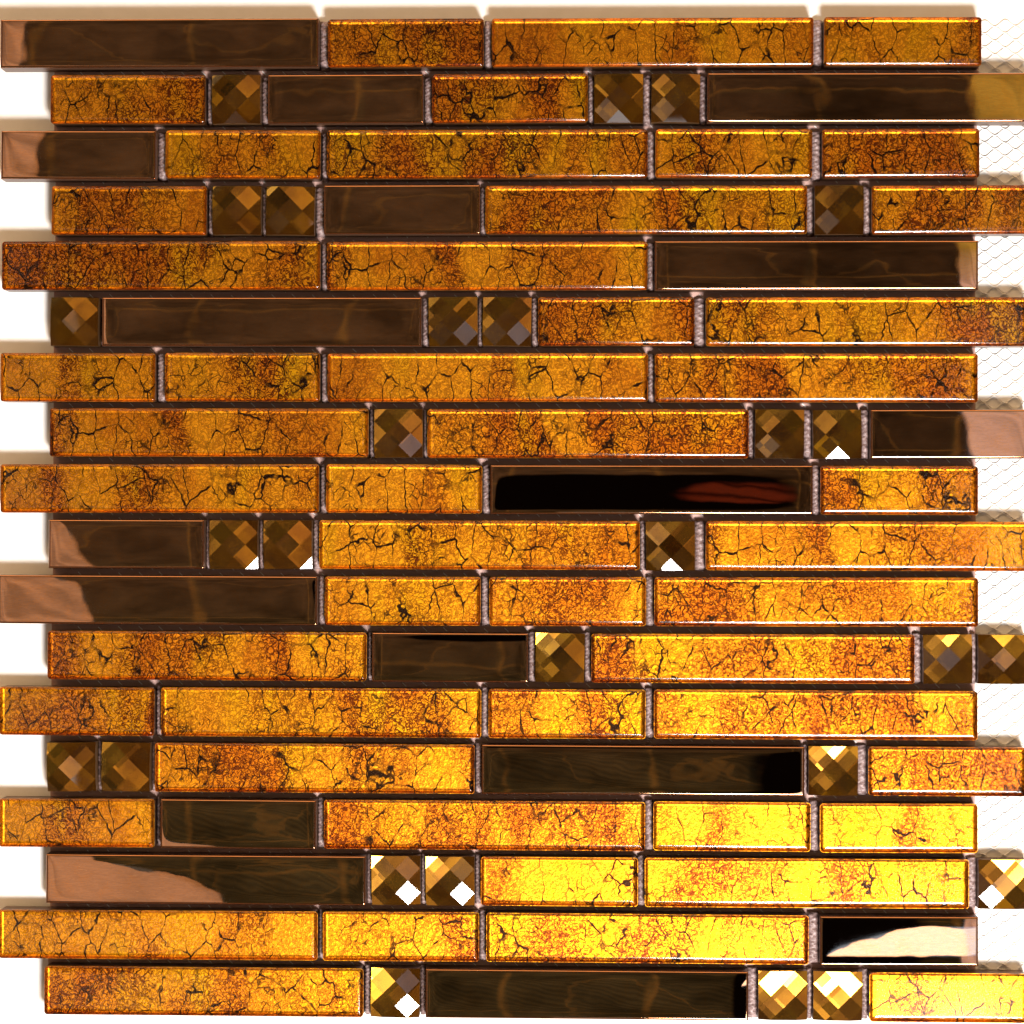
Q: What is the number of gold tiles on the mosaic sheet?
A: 49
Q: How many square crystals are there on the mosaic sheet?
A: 27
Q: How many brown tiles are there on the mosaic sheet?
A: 17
